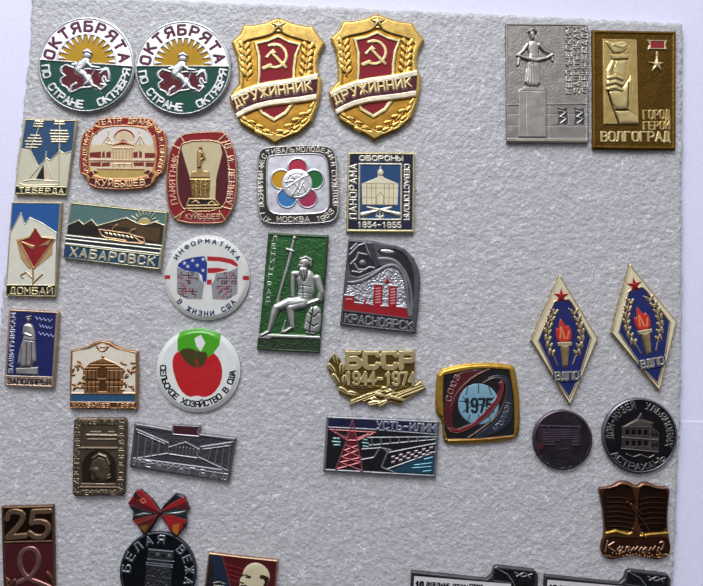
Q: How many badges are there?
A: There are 34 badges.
